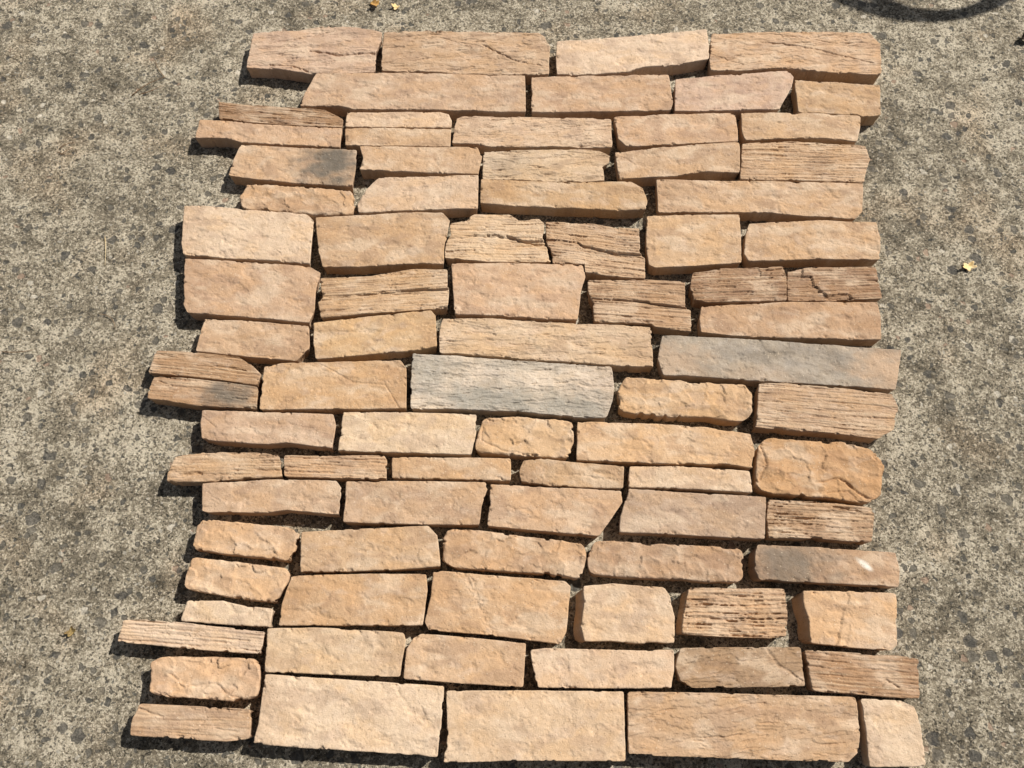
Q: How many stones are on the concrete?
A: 86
